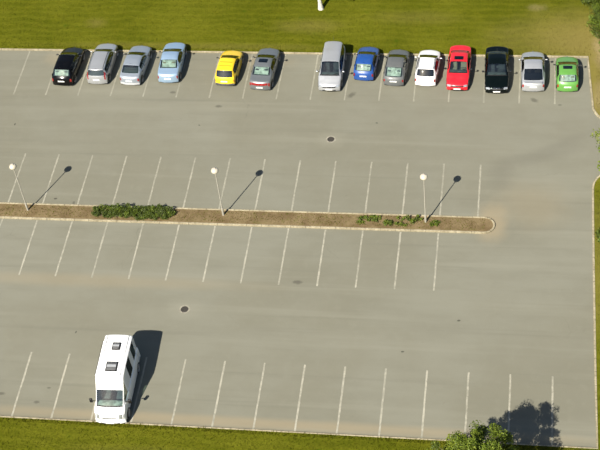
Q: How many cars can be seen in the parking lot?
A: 14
